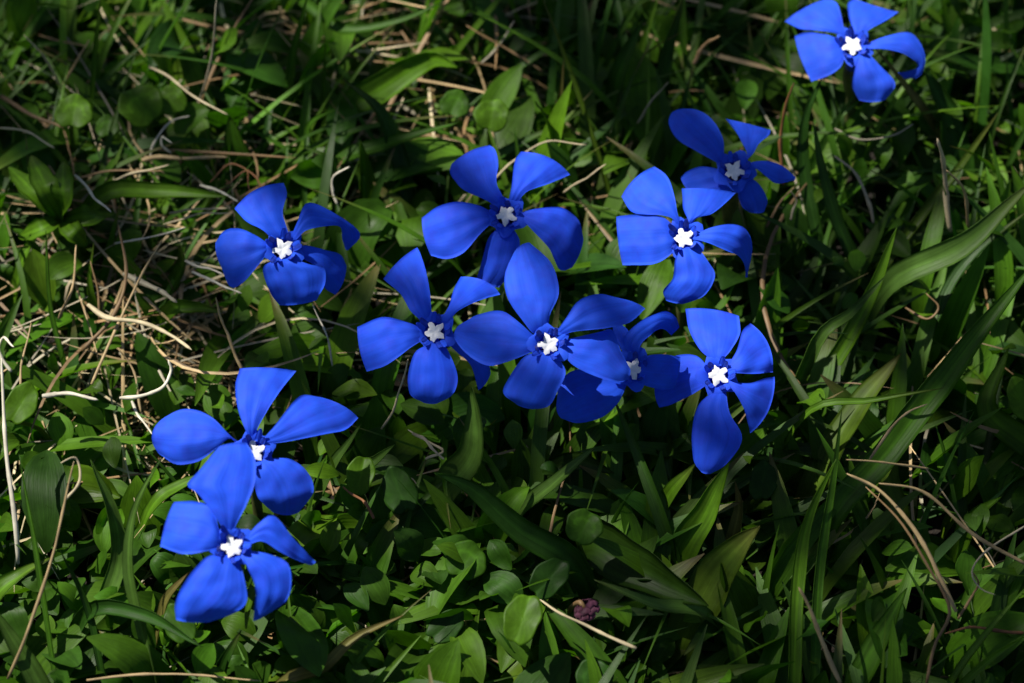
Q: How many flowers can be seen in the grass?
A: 11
